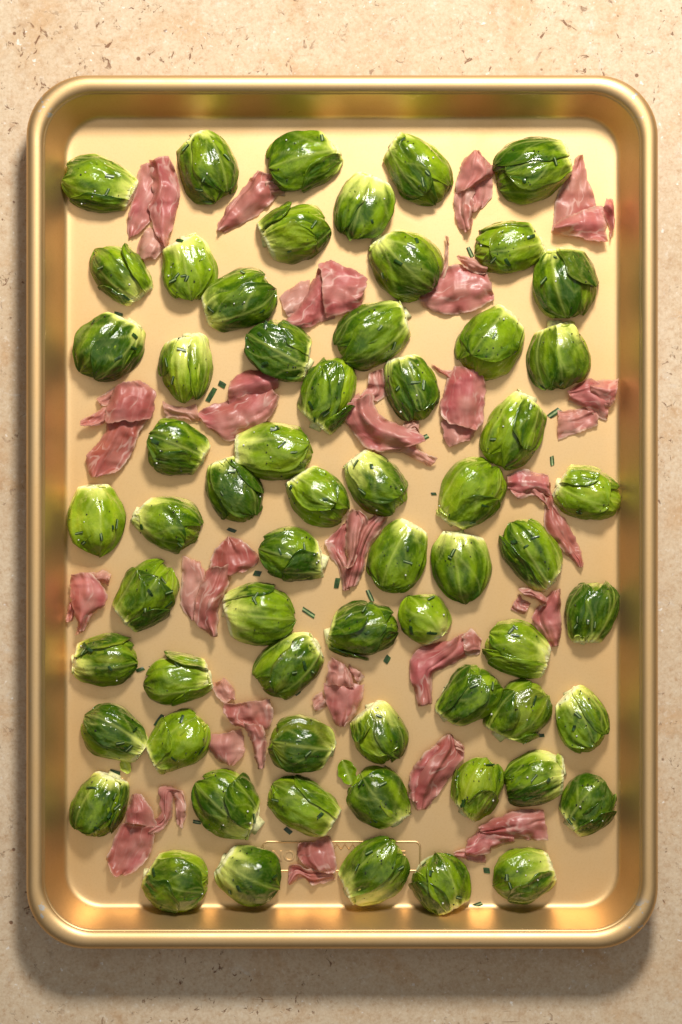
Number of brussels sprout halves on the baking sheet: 63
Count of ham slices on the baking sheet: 23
